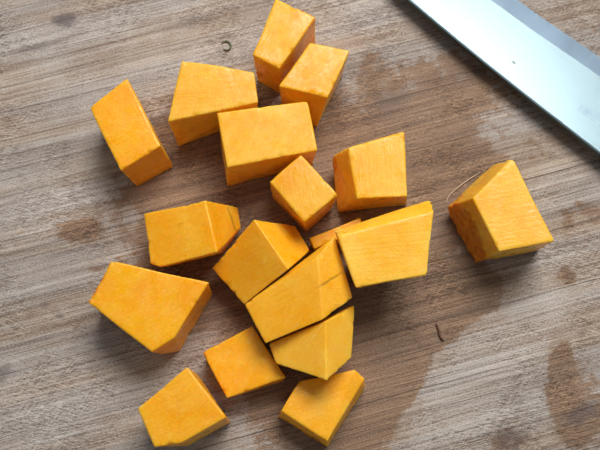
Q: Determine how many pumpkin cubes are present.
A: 18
